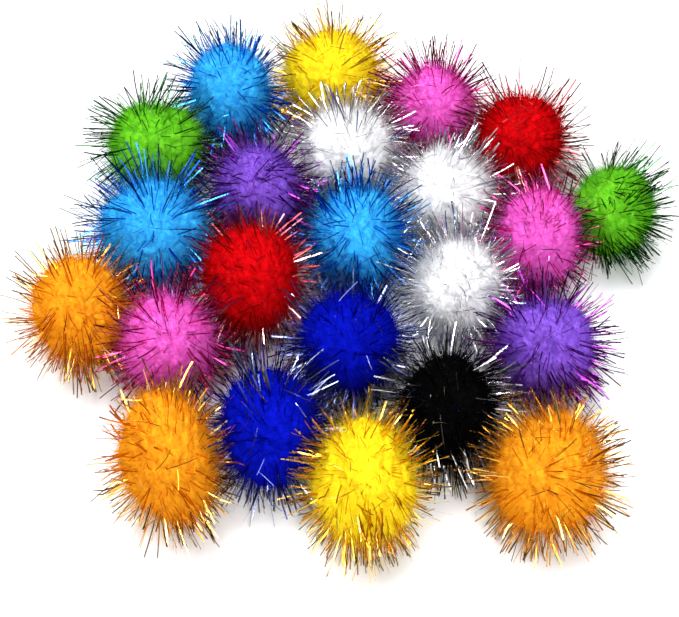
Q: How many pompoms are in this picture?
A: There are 23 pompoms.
